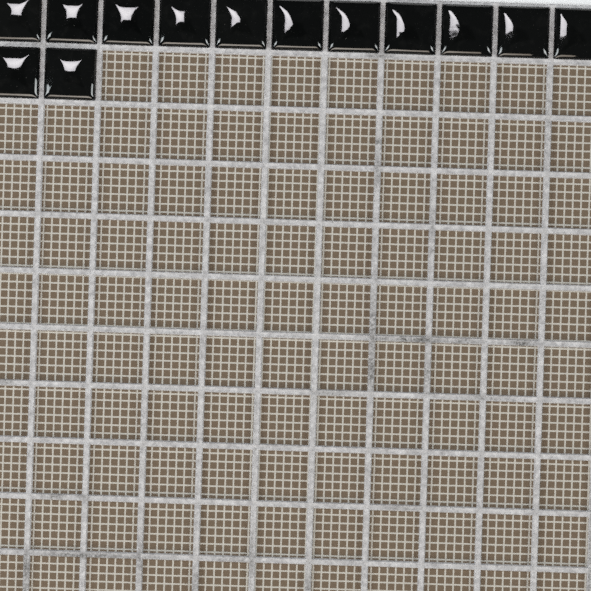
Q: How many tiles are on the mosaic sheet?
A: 13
